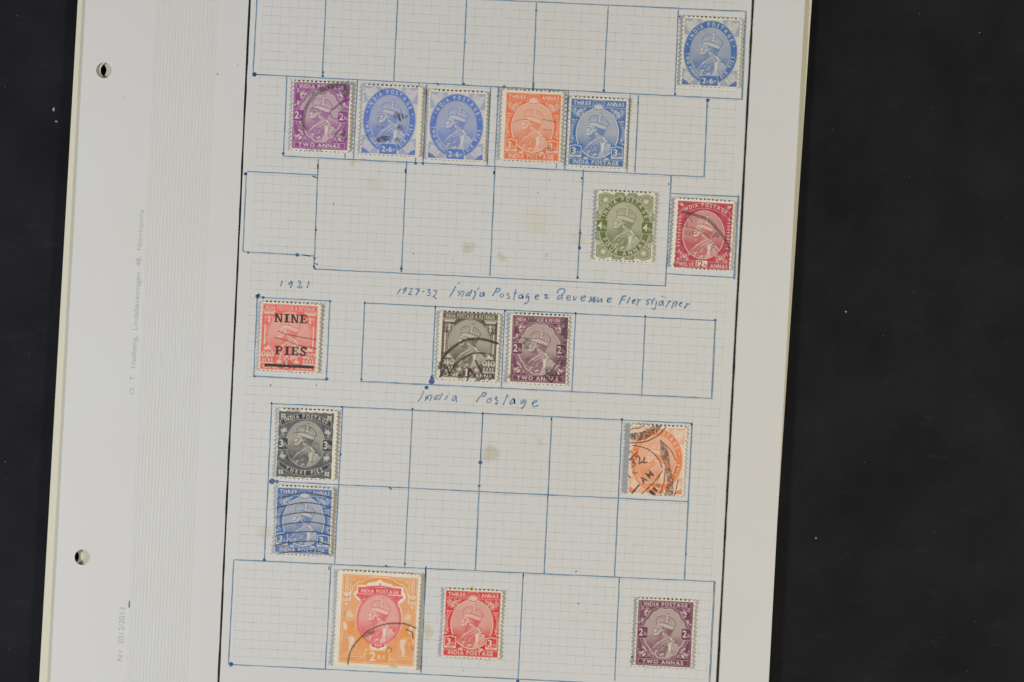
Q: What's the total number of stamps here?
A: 17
